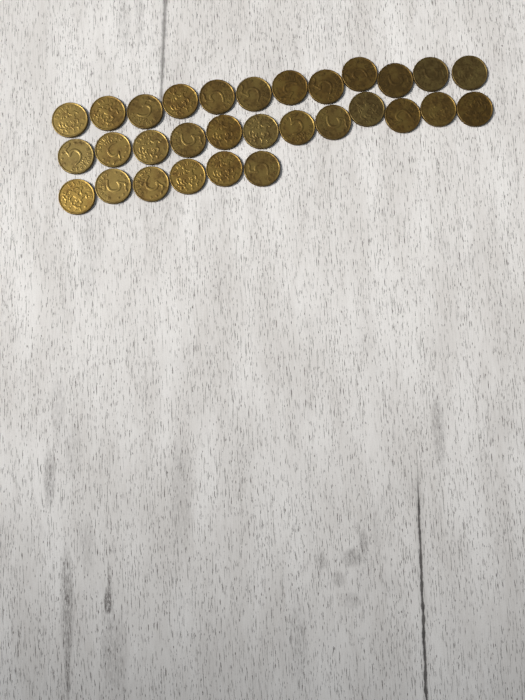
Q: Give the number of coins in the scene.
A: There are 30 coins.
